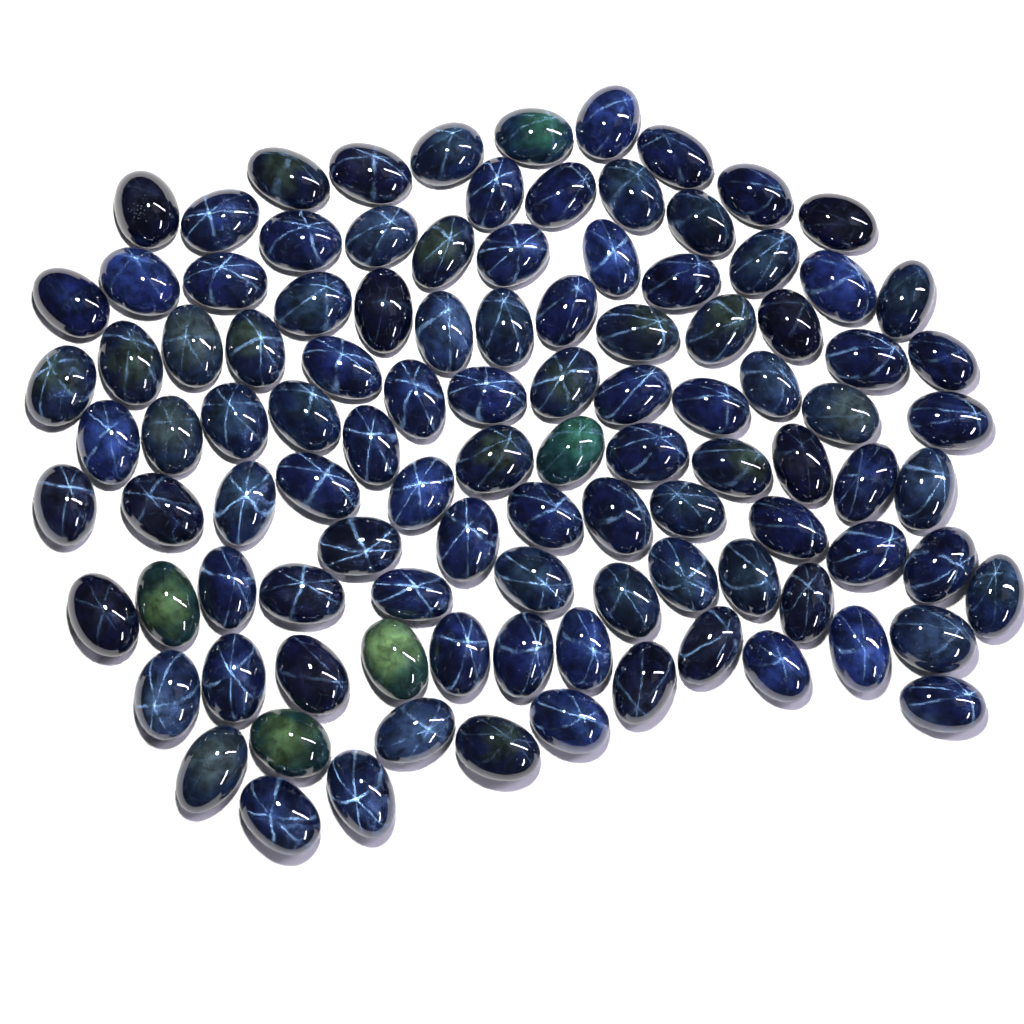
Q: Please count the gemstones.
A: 105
